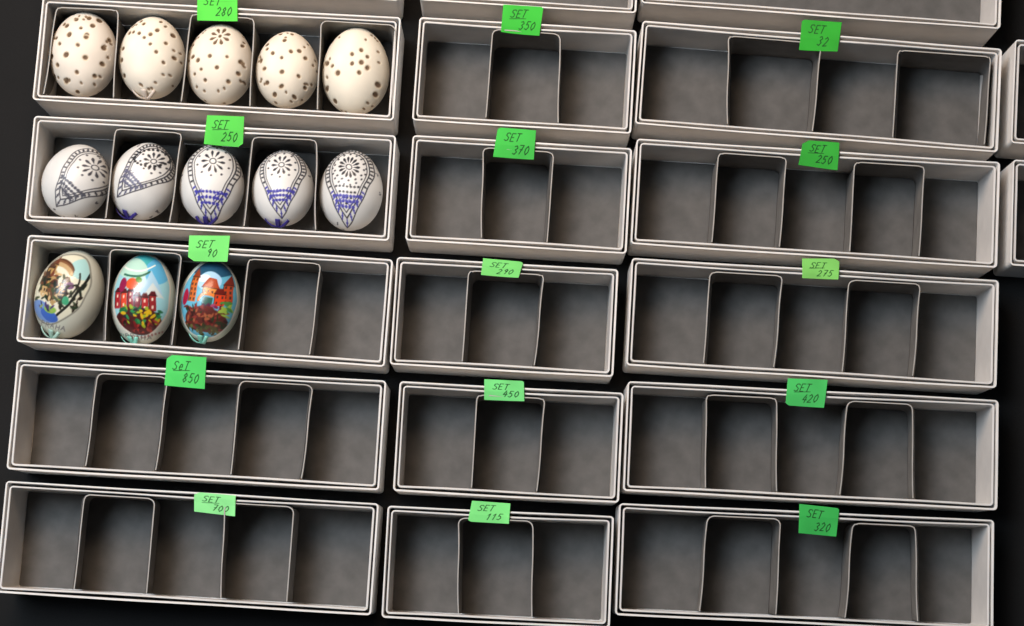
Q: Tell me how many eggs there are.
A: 13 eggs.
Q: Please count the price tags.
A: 15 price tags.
